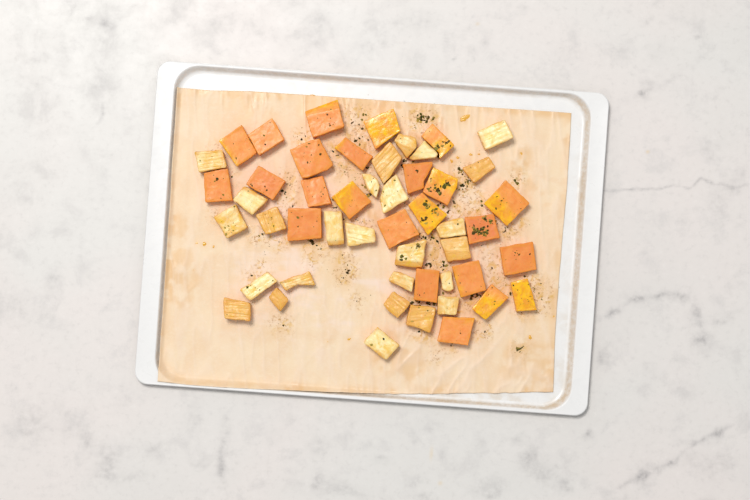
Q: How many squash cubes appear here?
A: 24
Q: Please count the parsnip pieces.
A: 26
